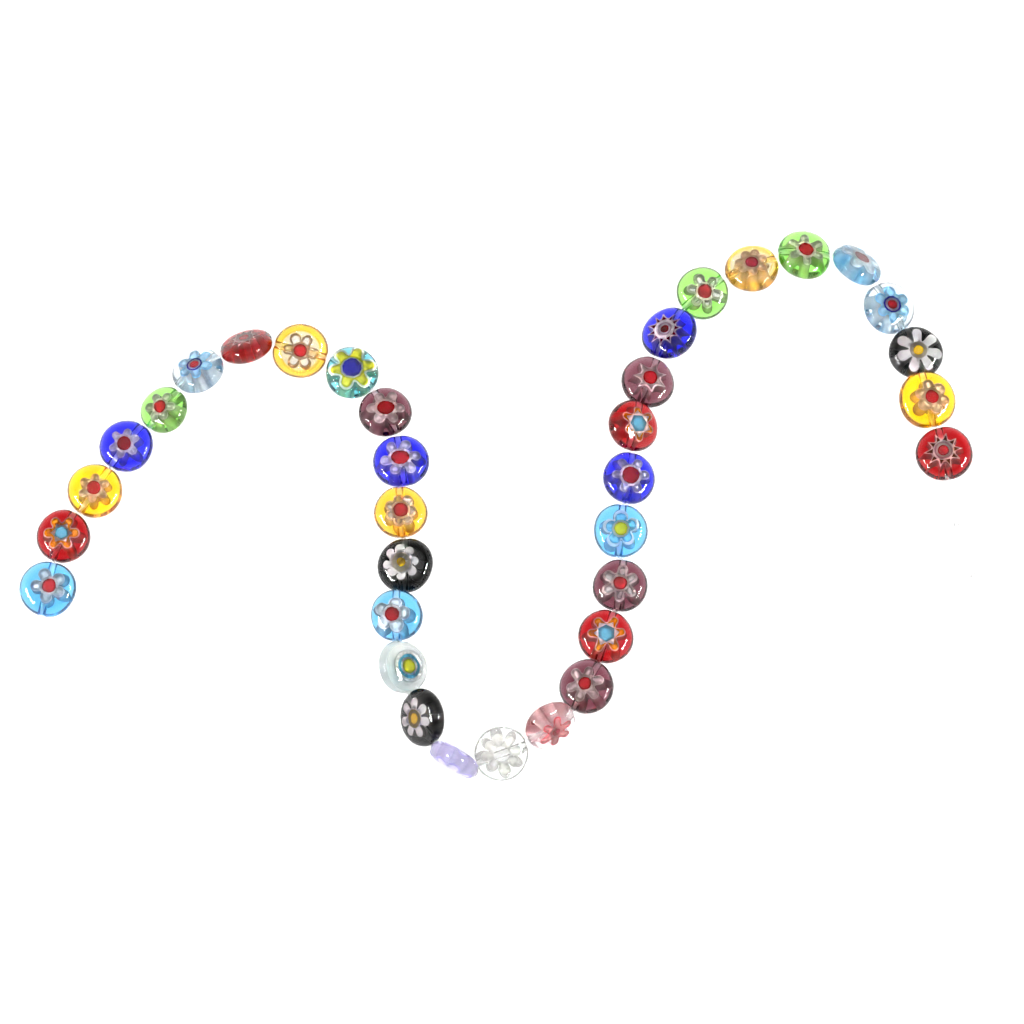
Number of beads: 35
